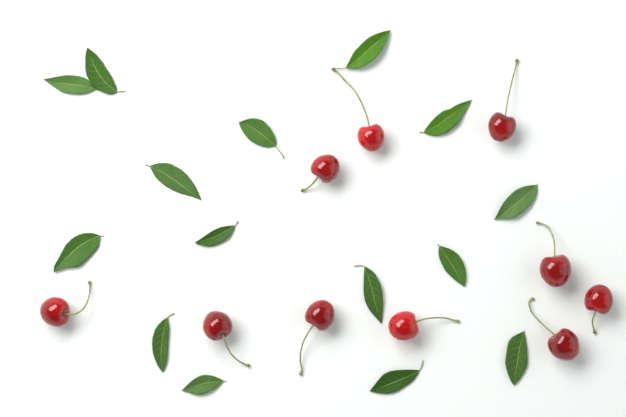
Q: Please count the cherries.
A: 10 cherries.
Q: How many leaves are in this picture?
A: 15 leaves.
